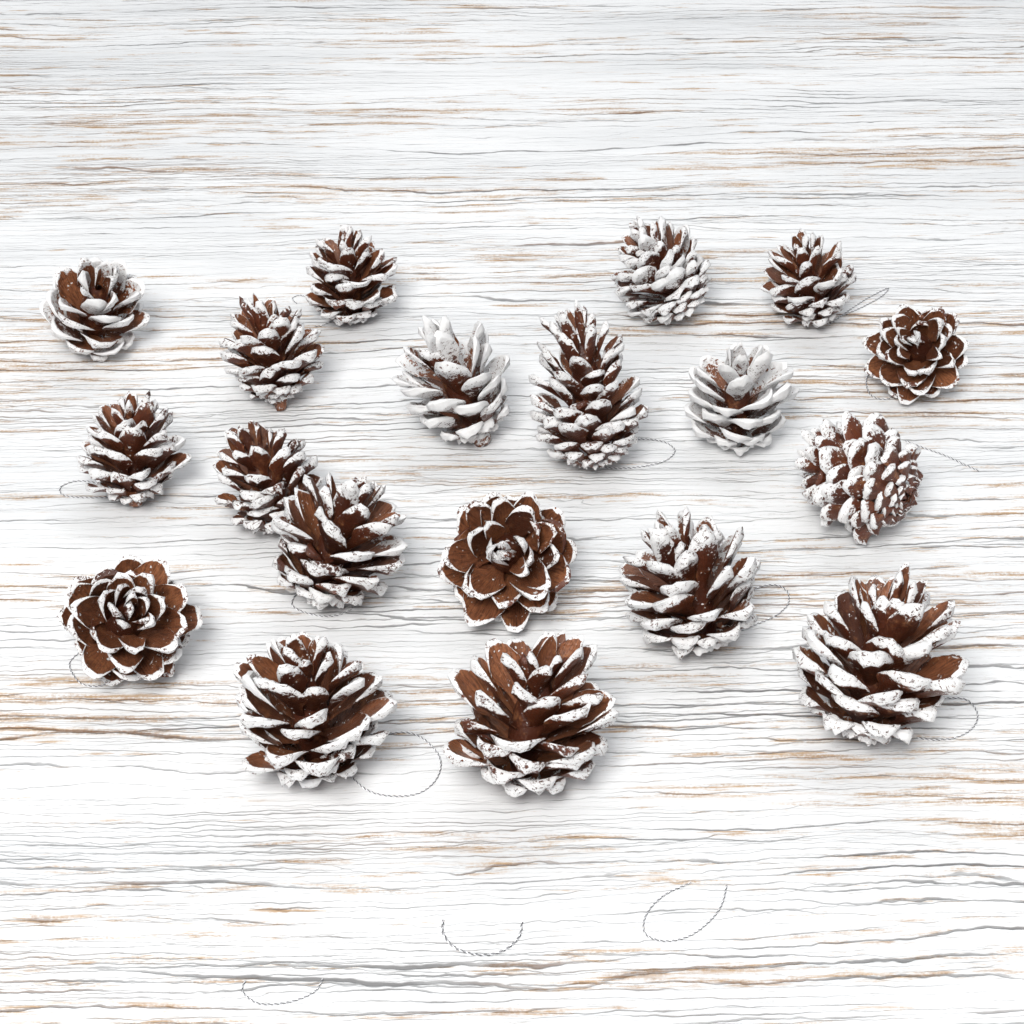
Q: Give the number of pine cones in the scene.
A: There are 19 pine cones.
